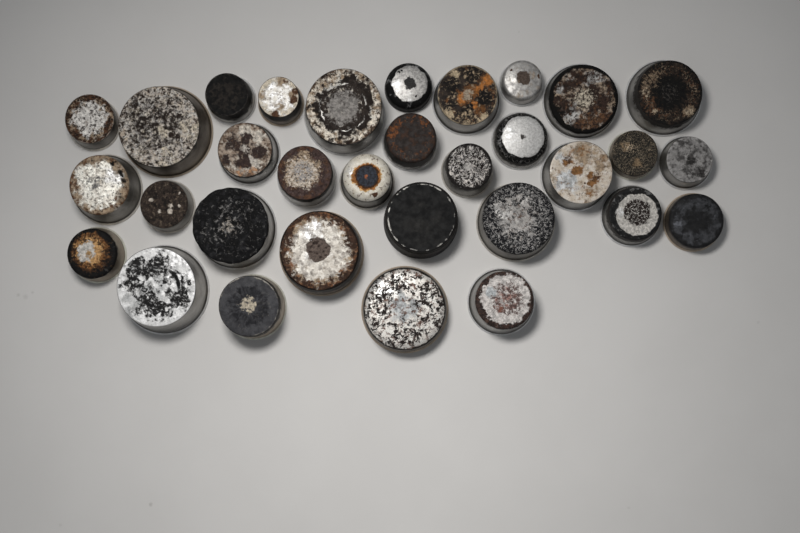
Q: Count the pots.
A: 32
